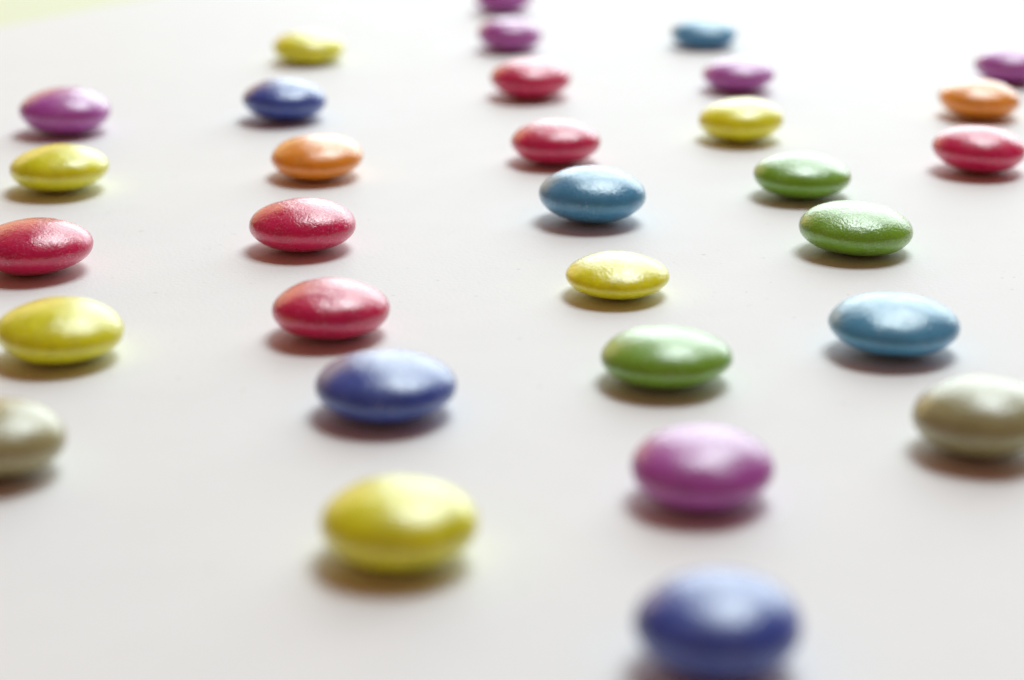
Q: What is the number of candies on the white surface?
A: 31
